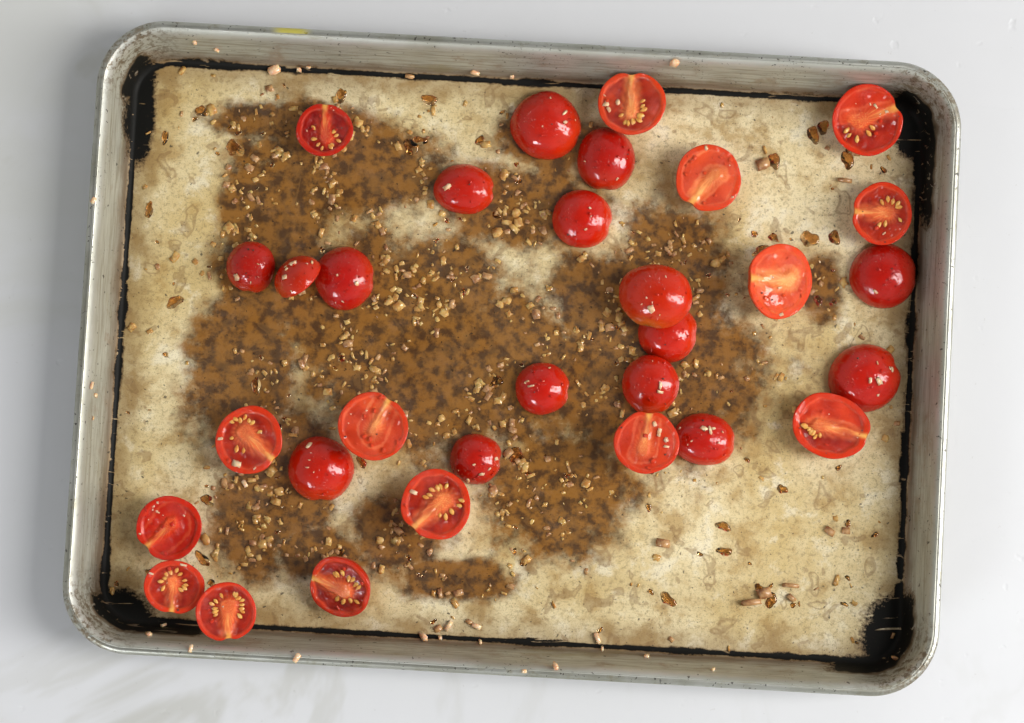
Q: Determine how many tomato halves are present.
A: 31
